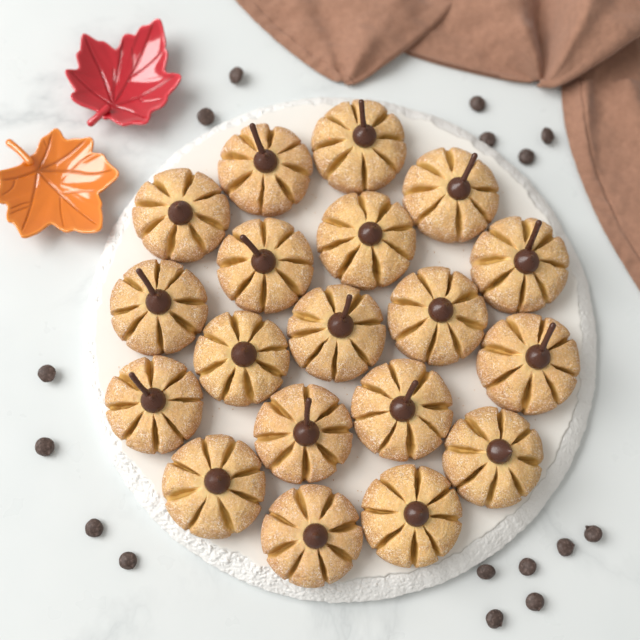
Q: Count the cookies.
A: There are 19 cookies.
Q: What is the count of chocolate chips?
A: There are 16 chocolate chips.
